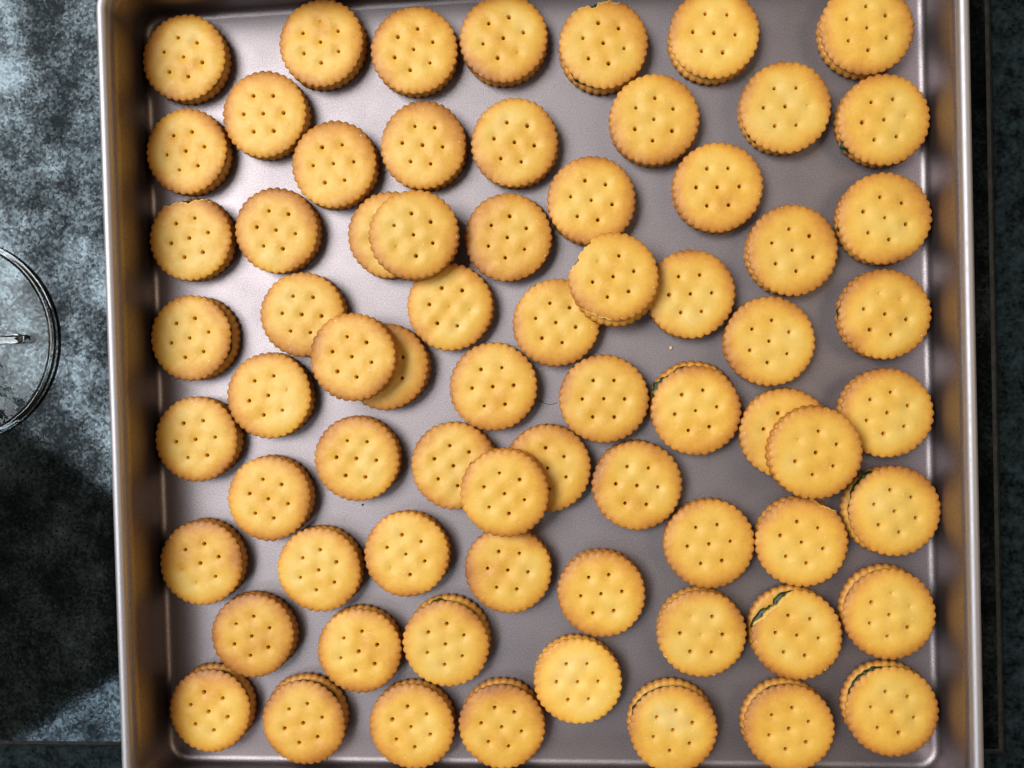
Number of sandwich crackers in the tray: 70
